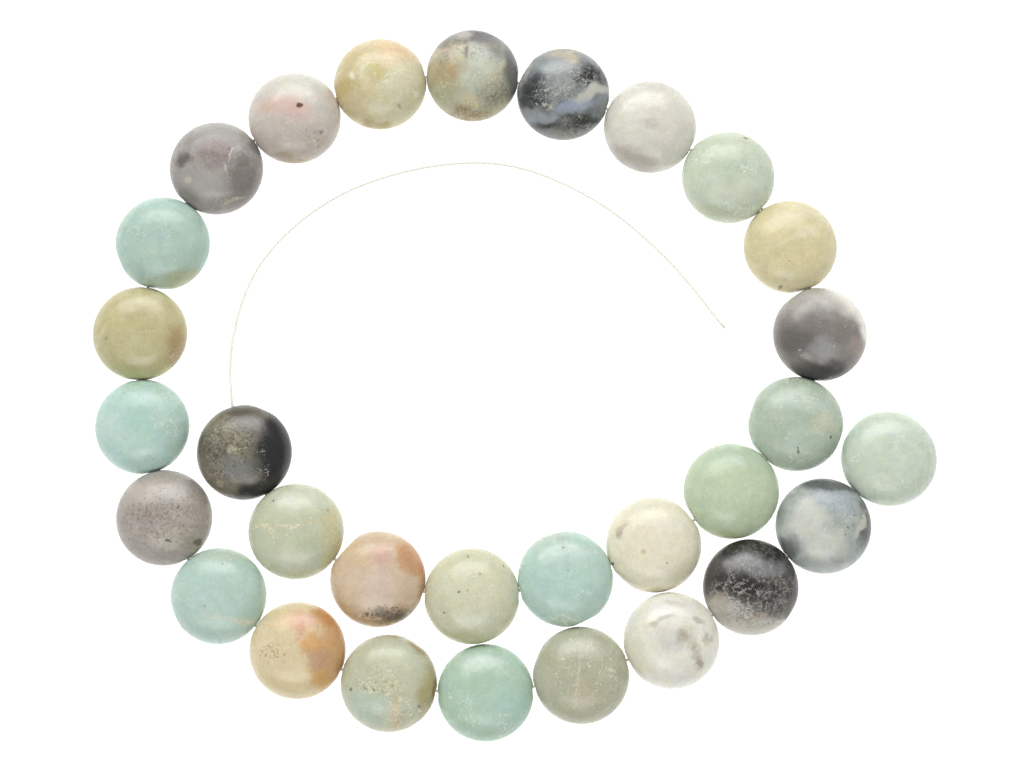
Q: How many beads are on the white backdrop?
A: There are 30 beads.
